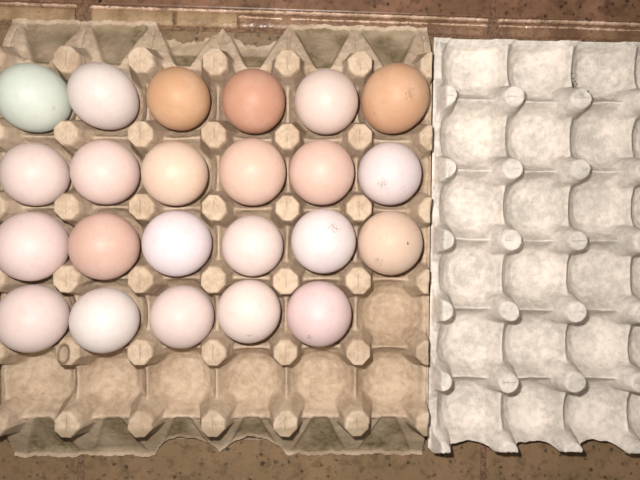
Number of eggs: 23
